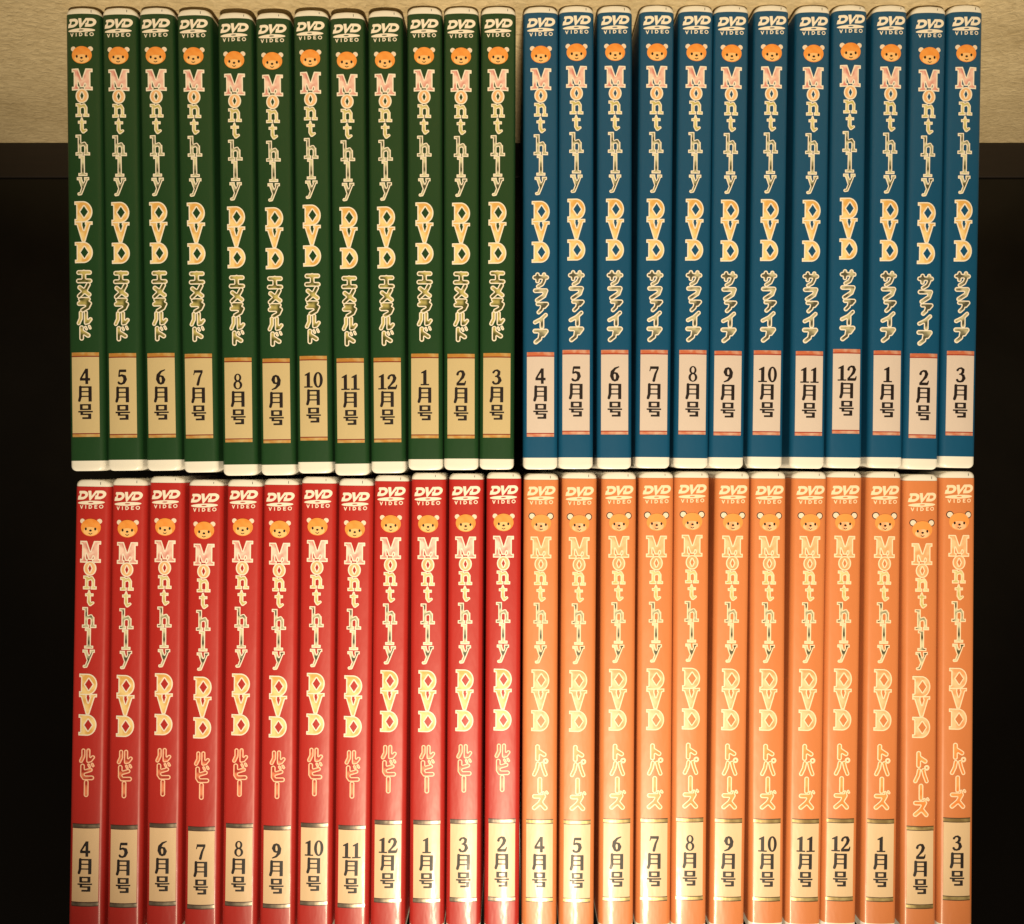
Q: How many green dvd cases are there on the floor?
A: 12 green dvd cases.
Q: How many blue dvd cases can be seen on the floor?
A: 12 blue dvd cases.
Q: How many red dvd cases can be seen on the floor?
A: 12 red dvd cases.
